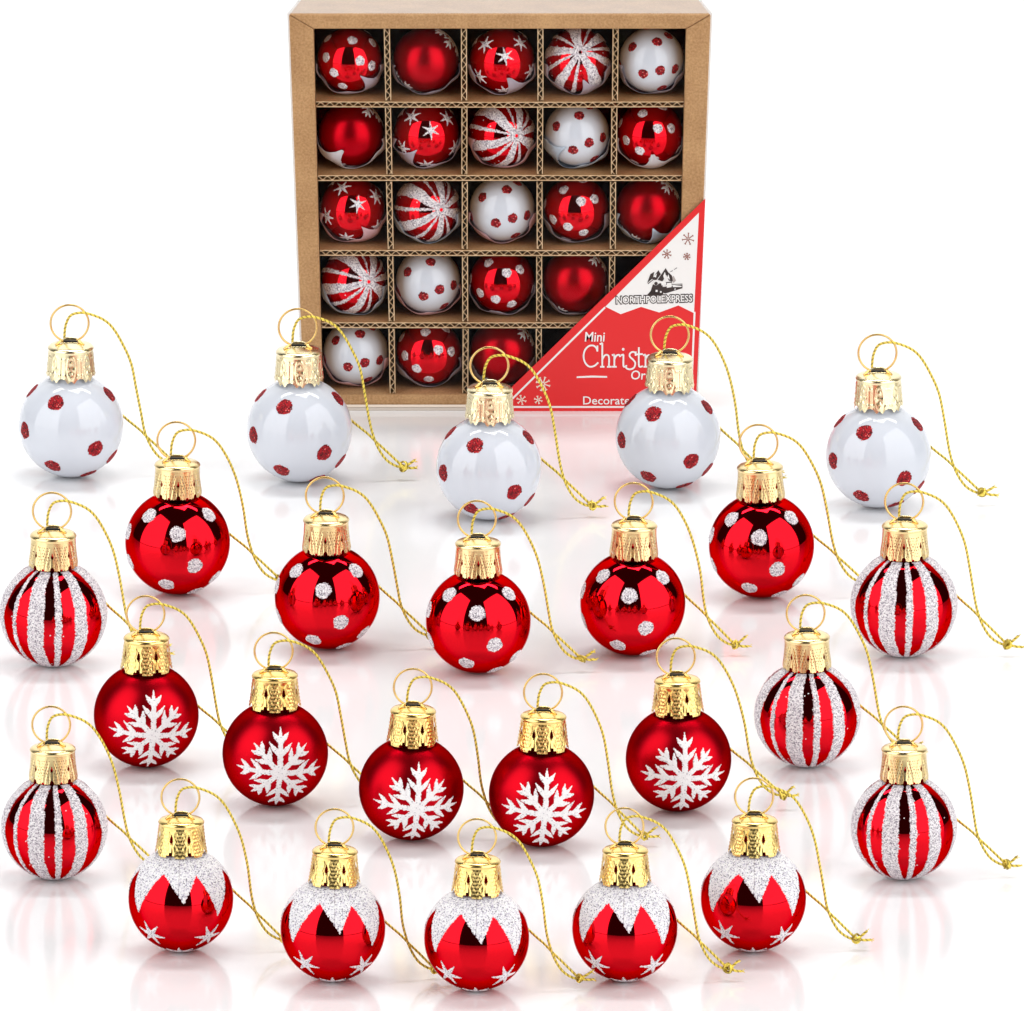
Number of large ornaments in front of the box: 25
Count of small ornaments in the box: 22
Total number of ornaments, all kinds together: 47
